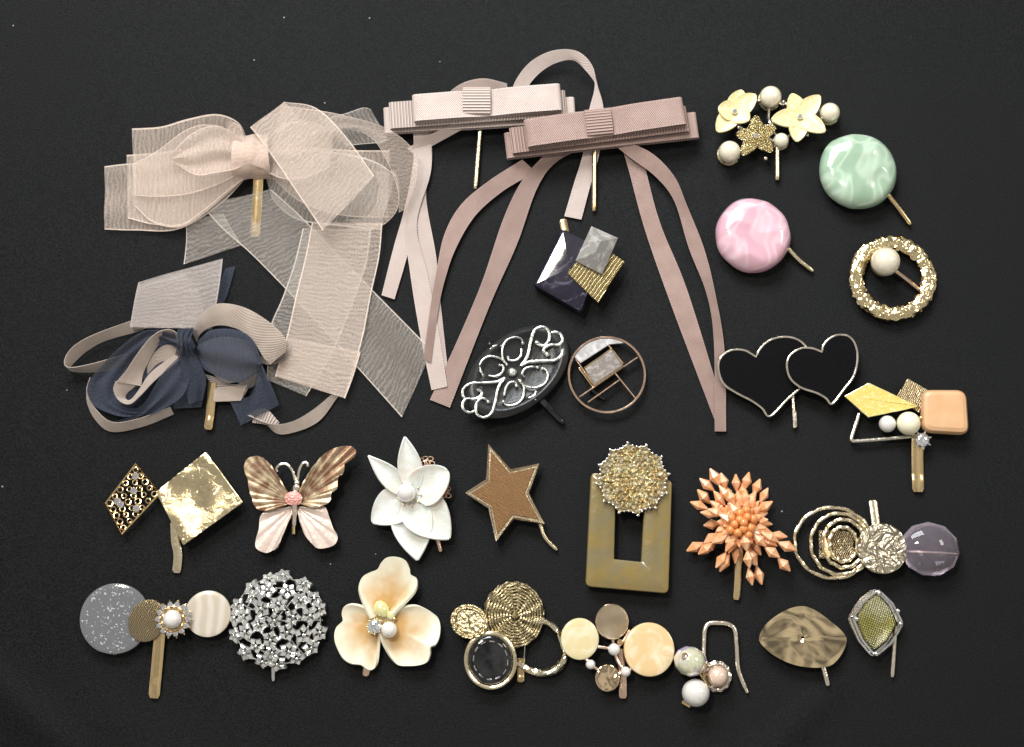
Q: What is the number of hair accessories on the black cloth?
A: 28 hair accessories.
